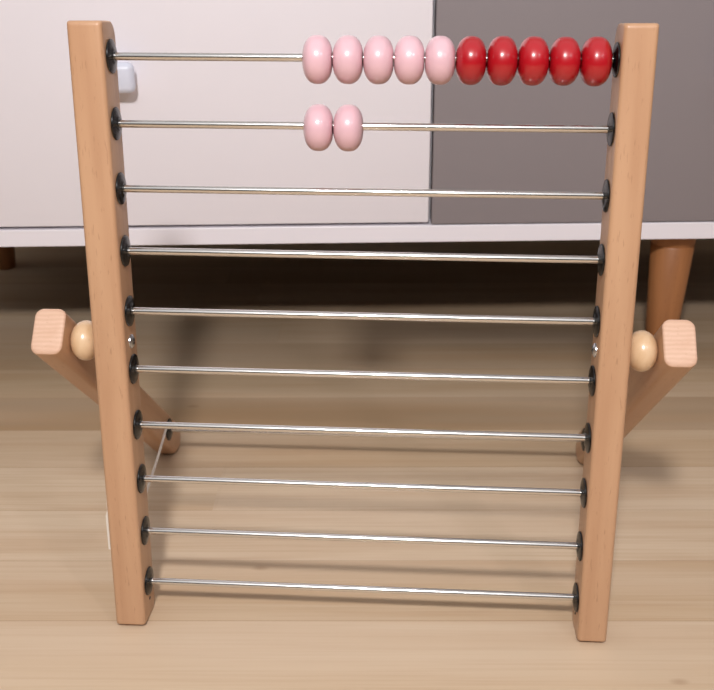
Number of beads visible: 12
